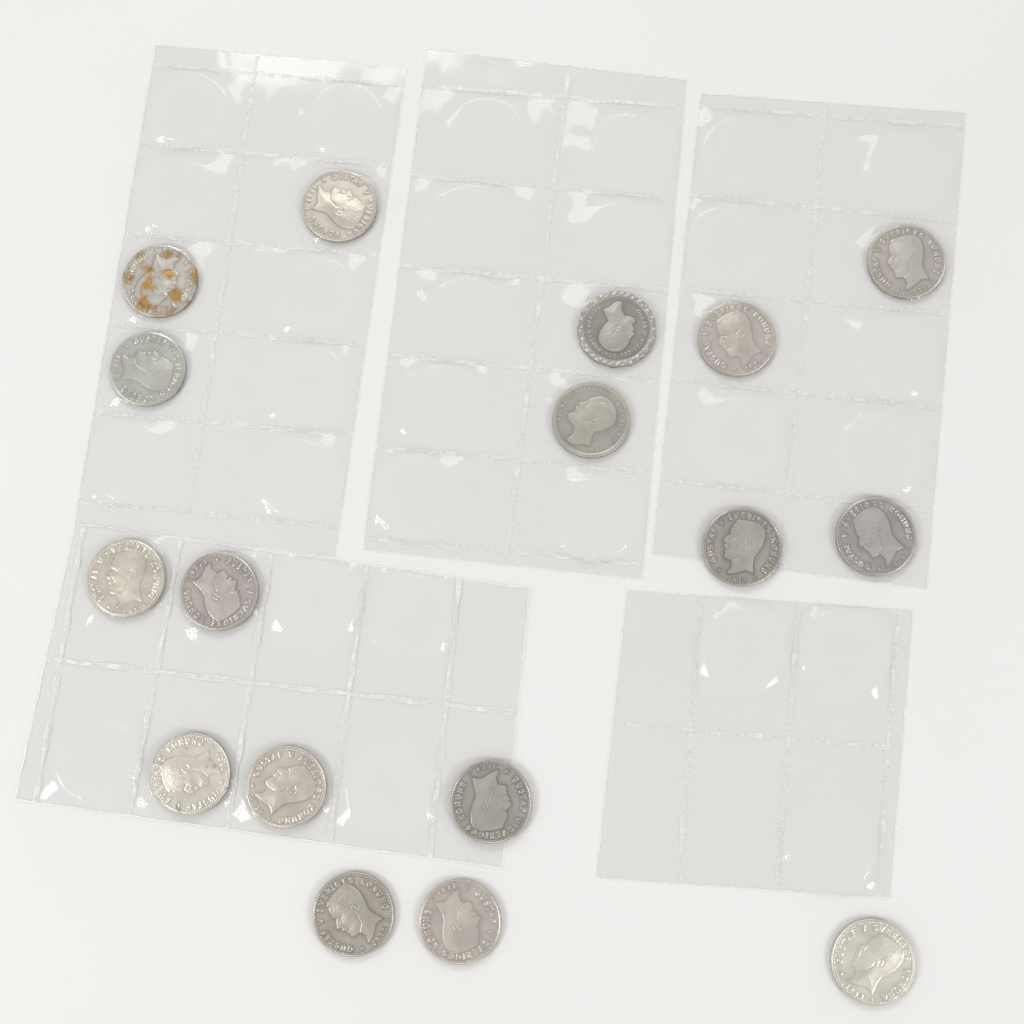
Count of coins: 17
